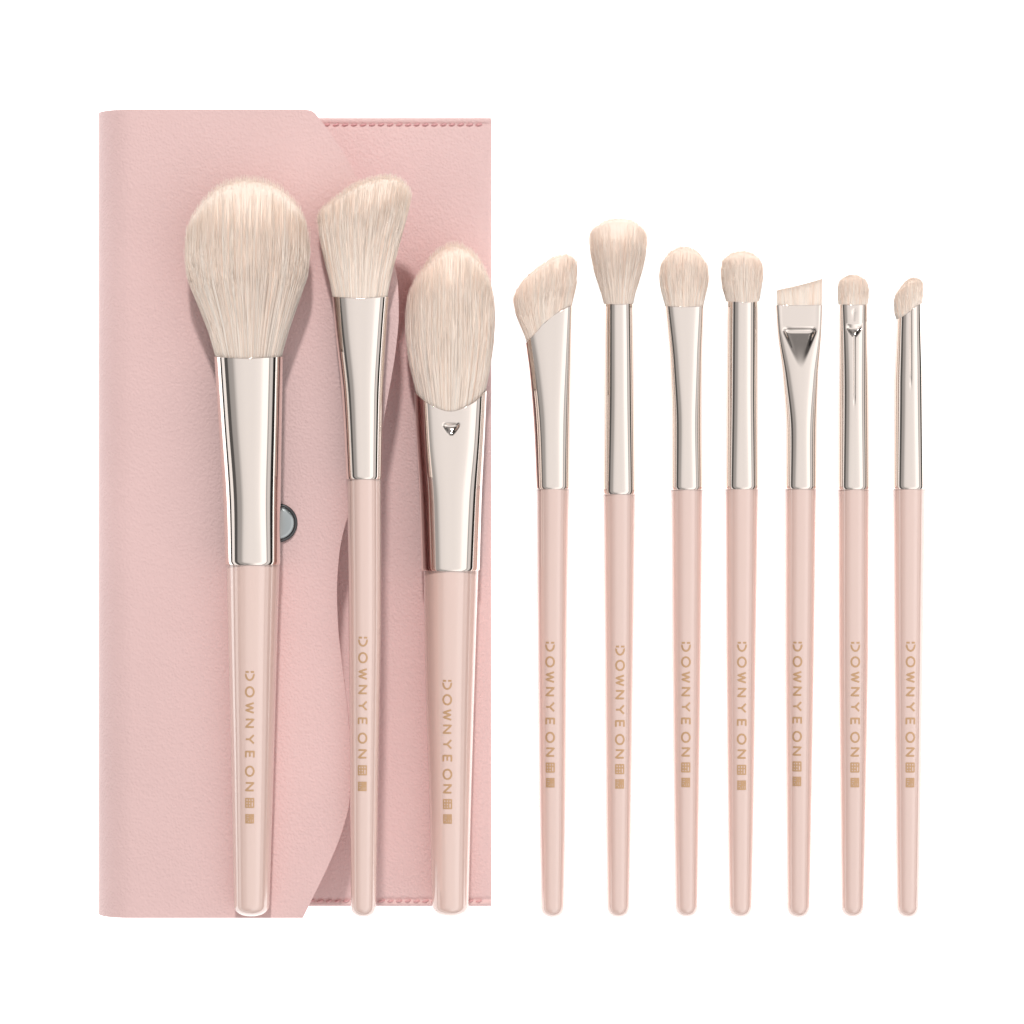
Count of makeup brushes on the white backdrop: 10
